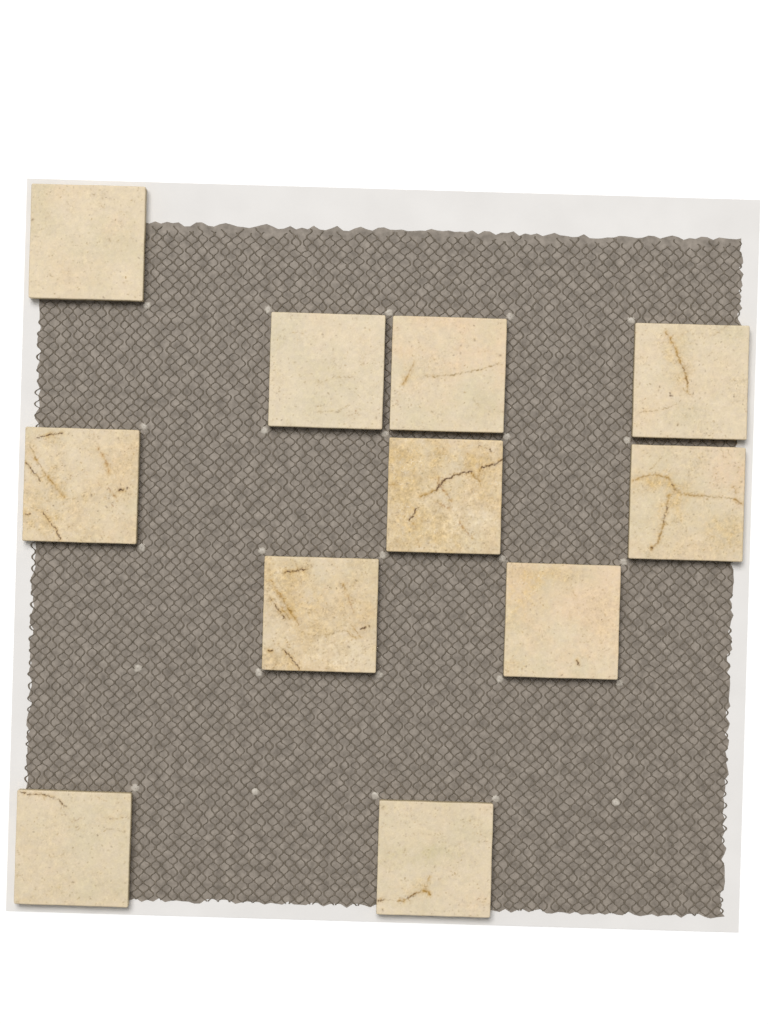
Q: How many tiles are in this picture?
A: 11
